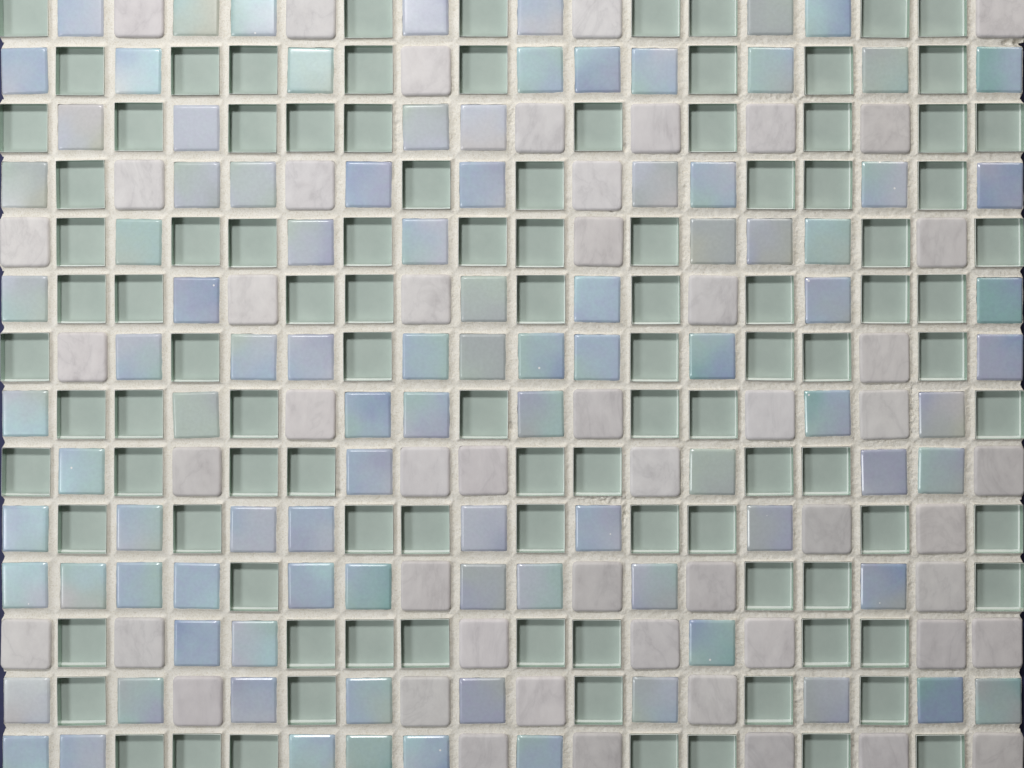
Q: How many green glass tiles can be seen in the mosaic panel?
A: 104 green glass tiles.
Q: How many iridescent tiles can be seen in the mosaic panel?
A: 97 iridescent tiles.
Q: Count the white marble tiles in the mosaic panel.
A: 51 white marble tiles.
